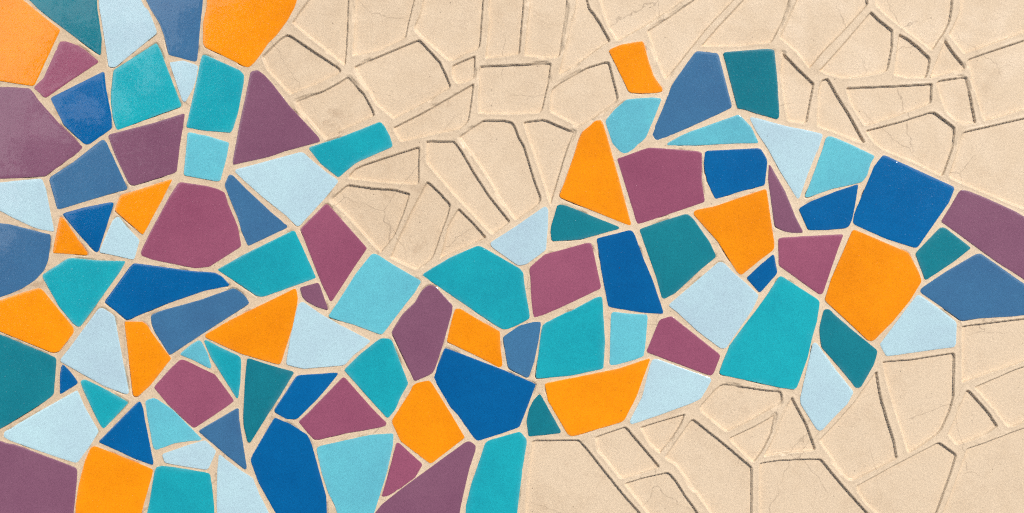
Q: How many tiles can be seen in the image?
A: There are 103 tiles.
